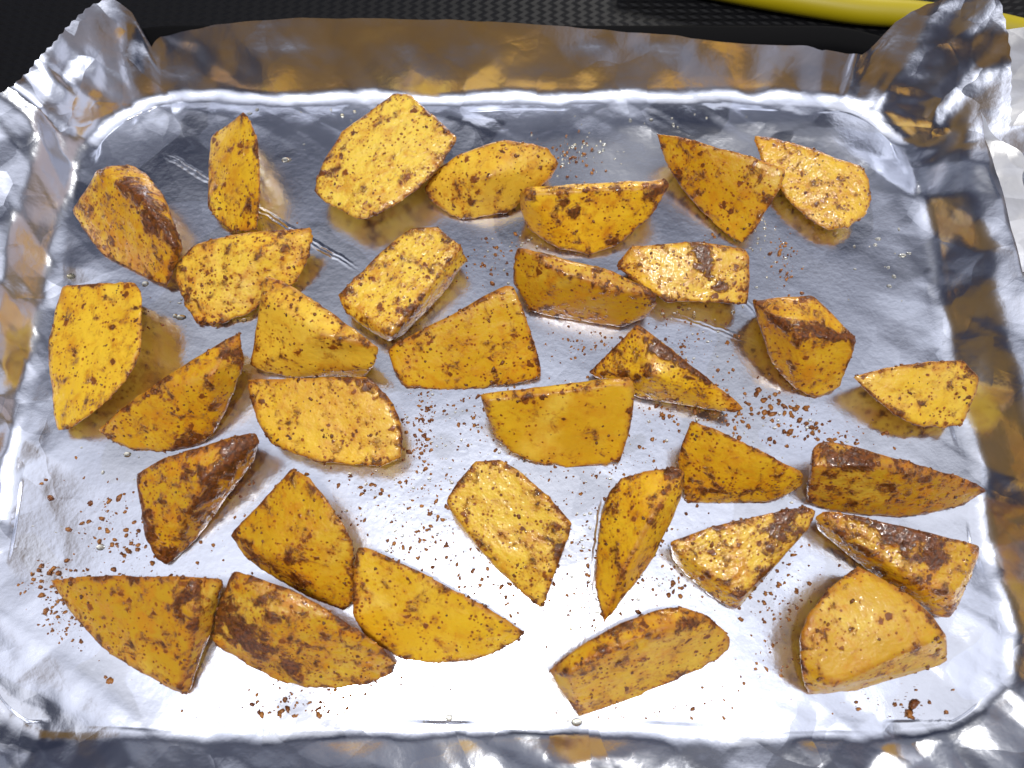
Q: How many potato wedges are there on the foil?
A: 33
